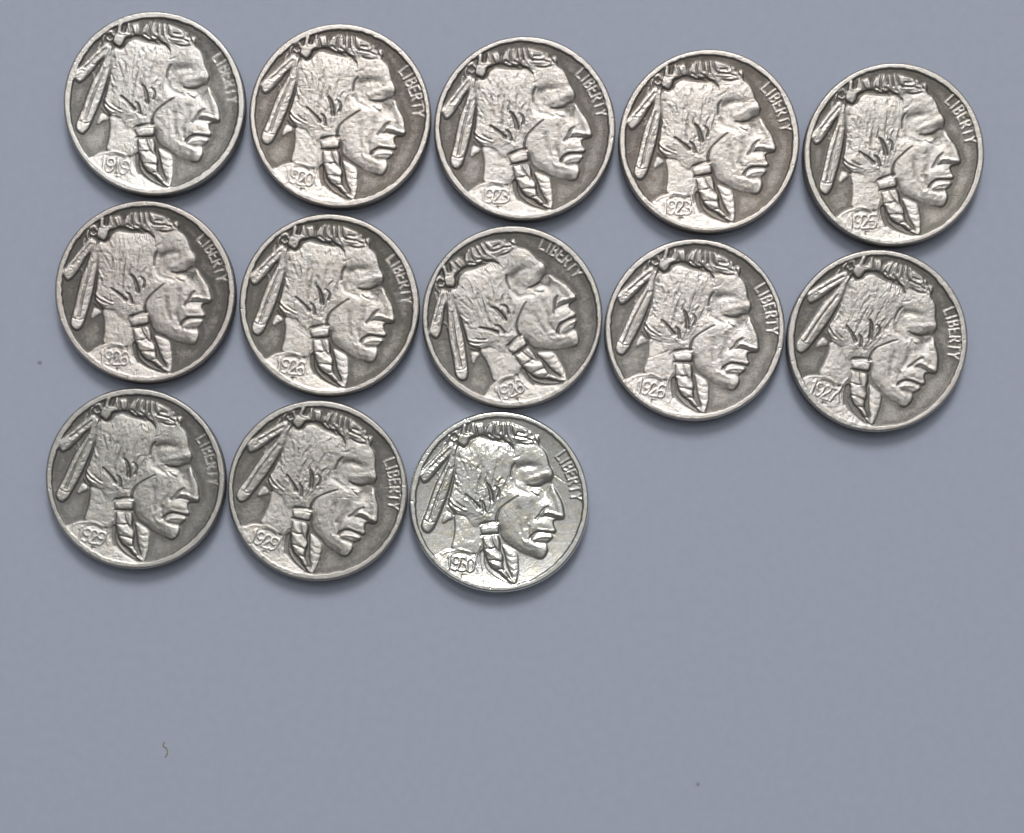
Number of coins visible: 13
